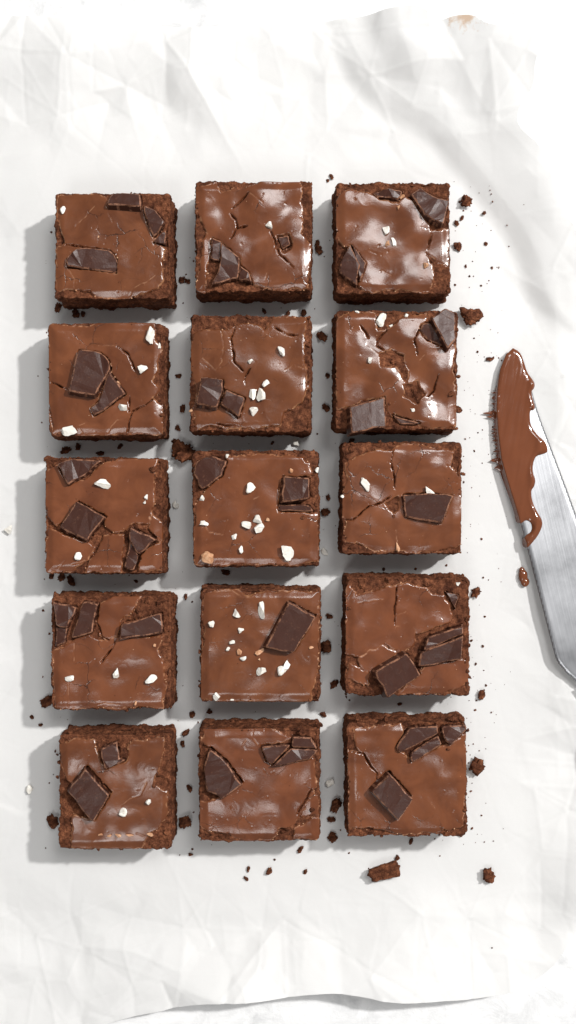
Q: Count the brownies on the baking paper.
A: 15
